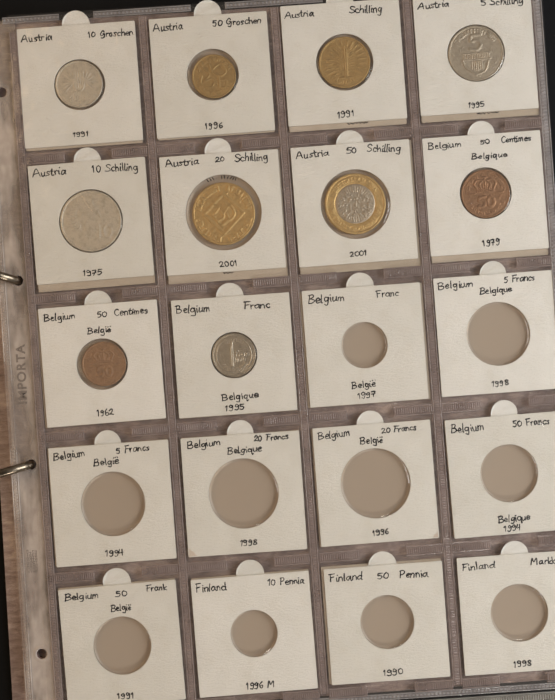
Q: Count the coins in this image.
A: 10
